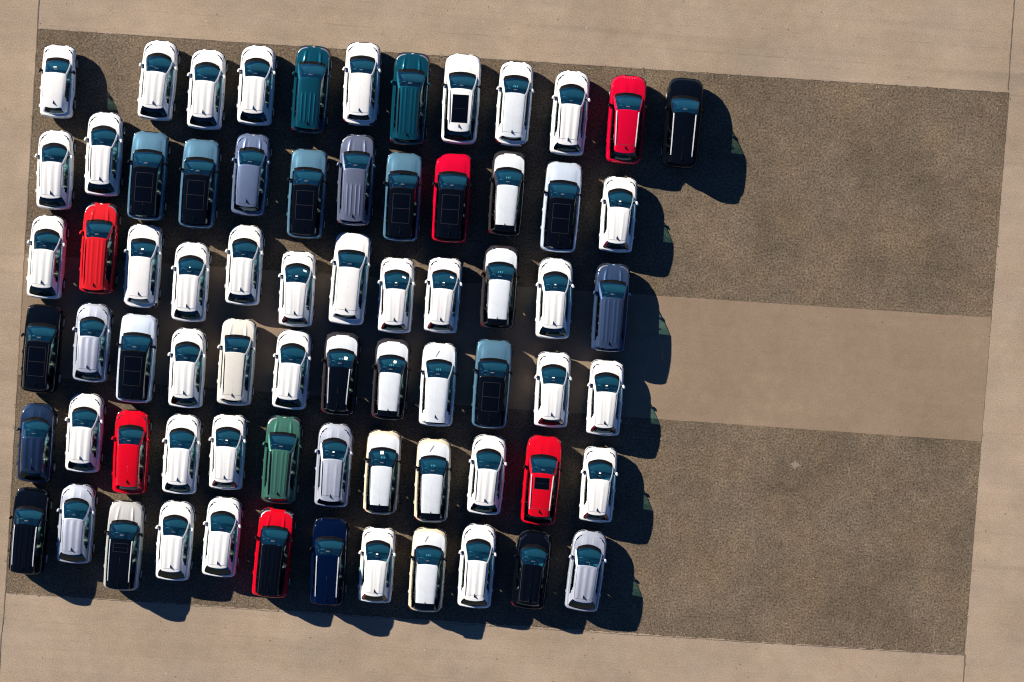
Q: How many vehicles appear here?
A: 72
